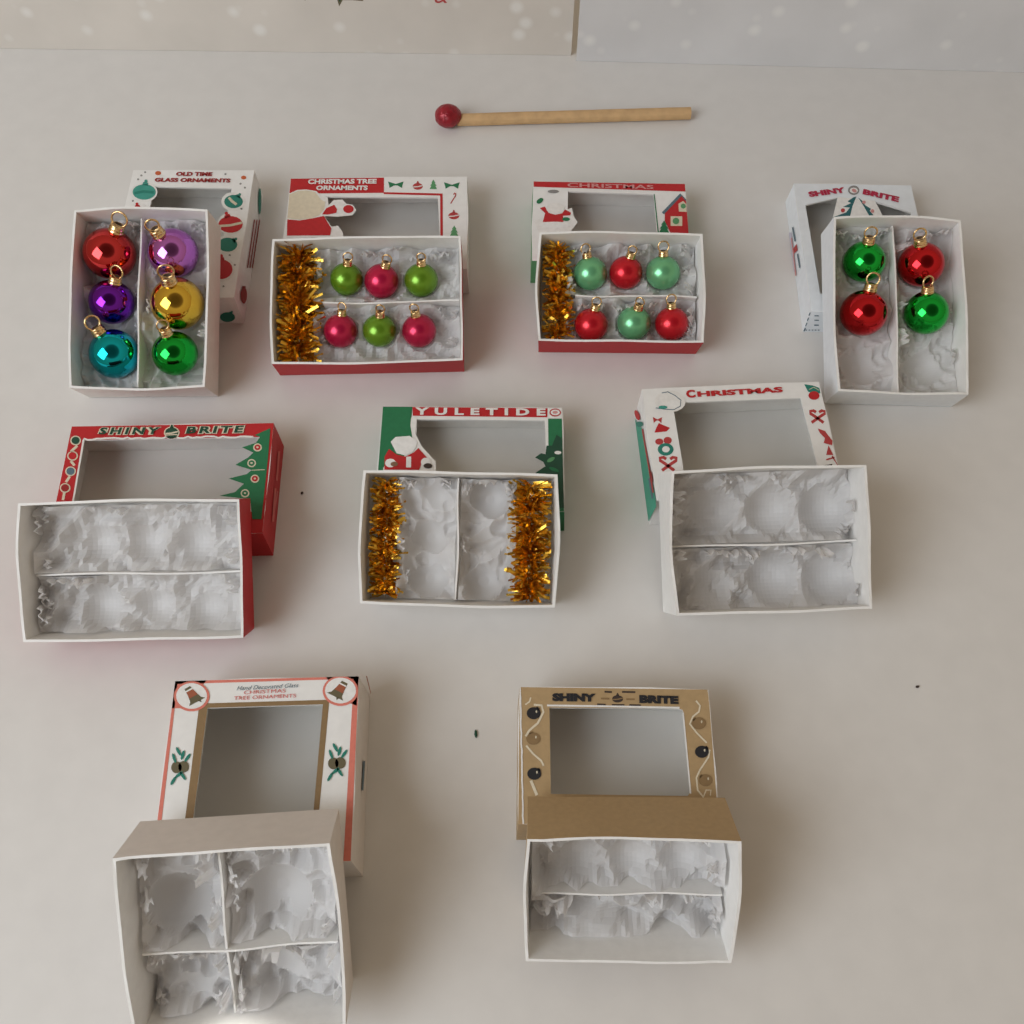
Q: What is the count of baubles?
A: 22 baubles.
